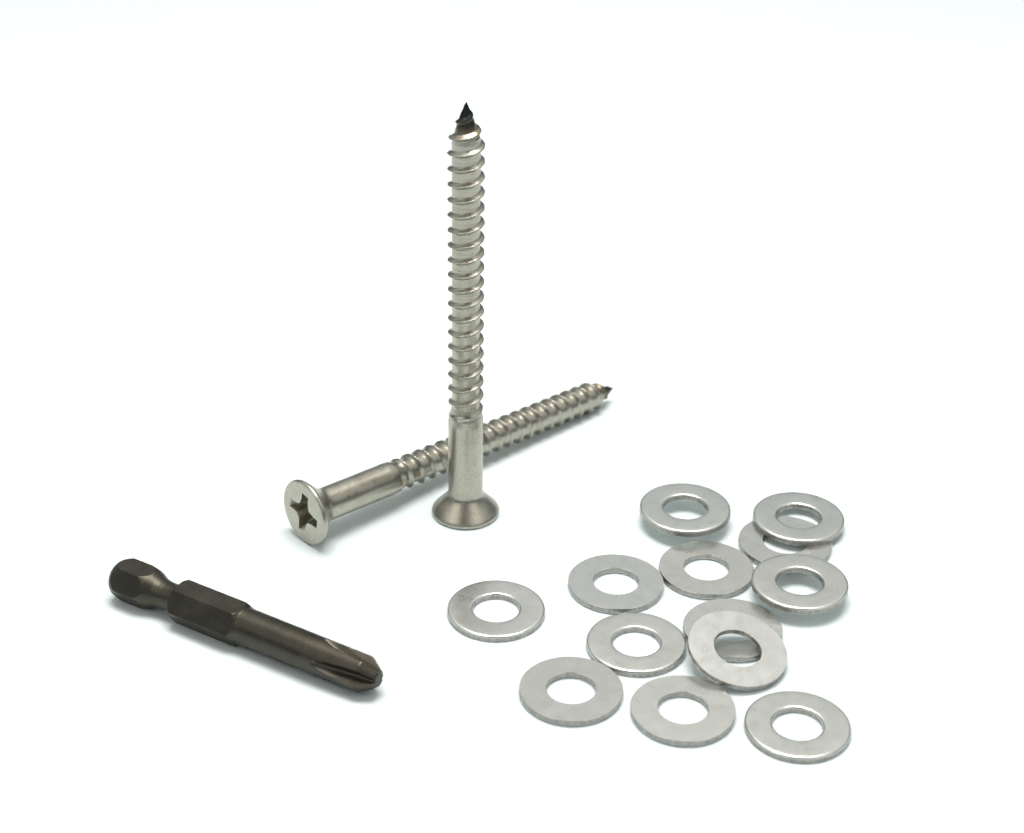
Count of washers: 13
